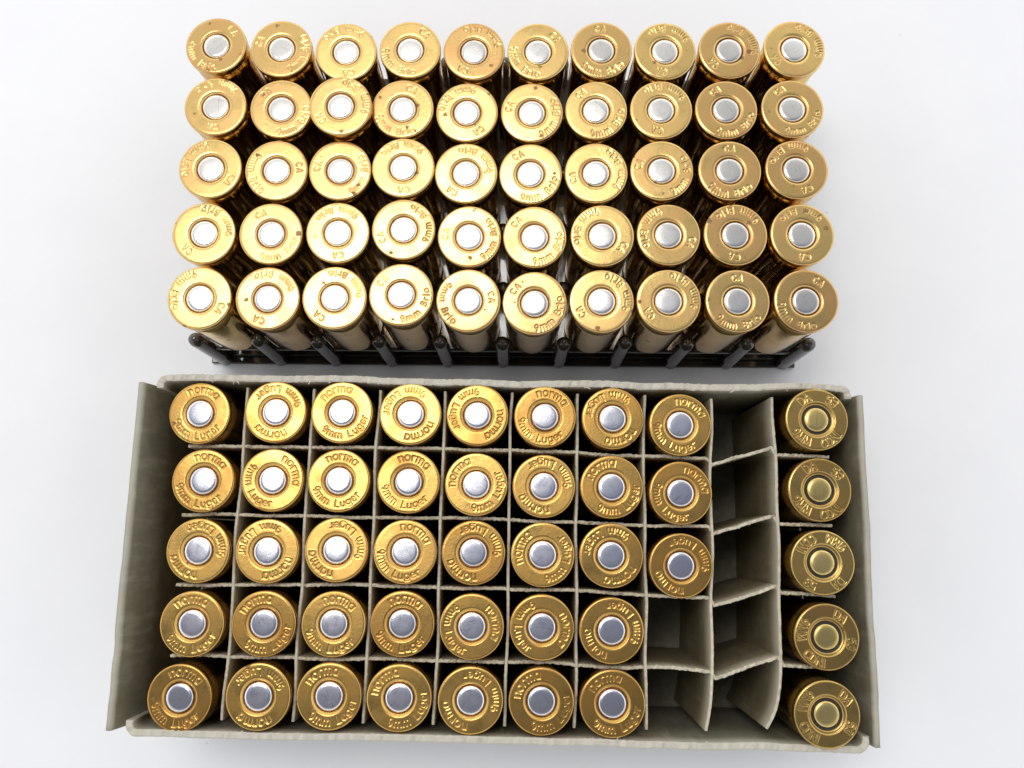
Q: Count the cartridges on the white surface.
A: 93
